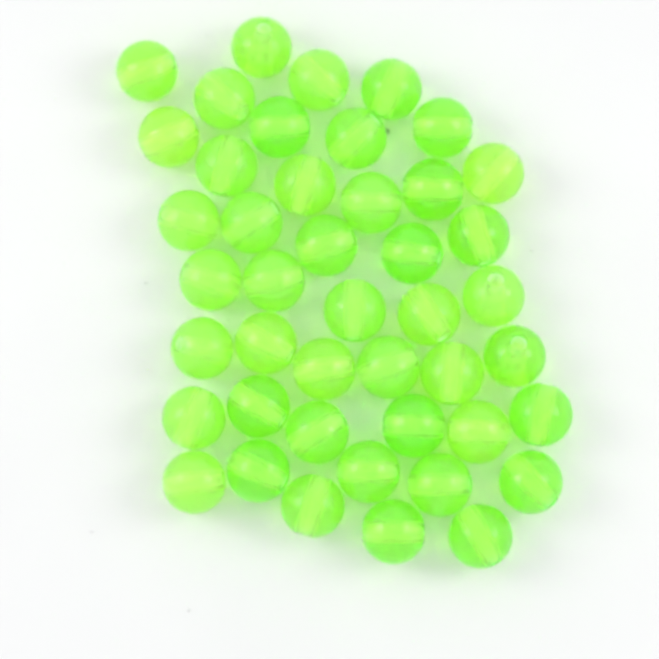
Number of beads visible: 44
